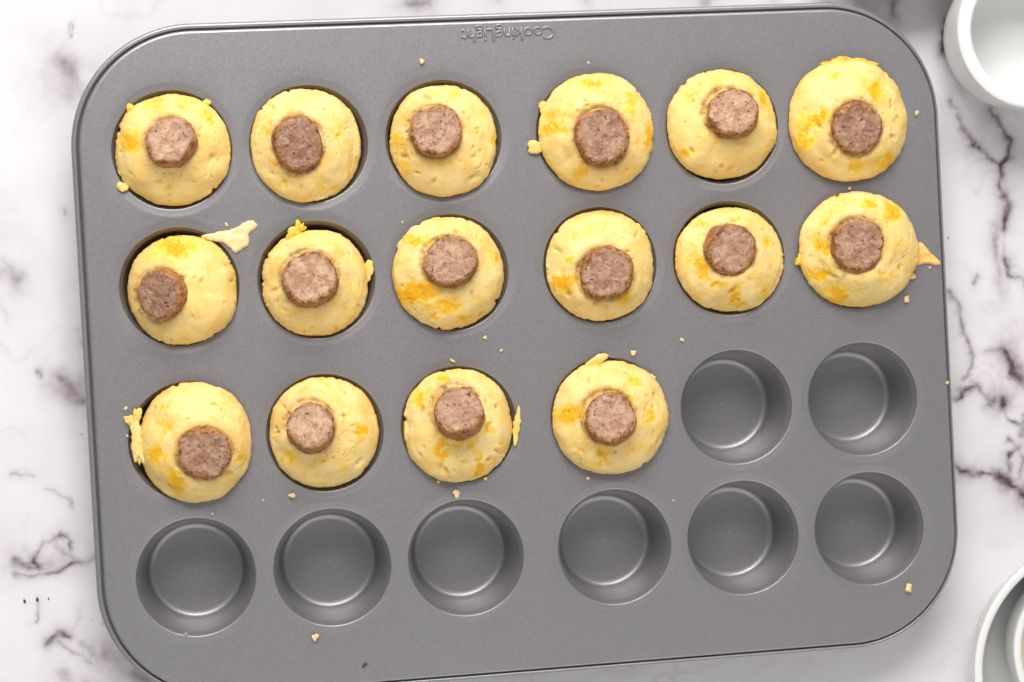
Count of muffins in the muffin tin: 16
